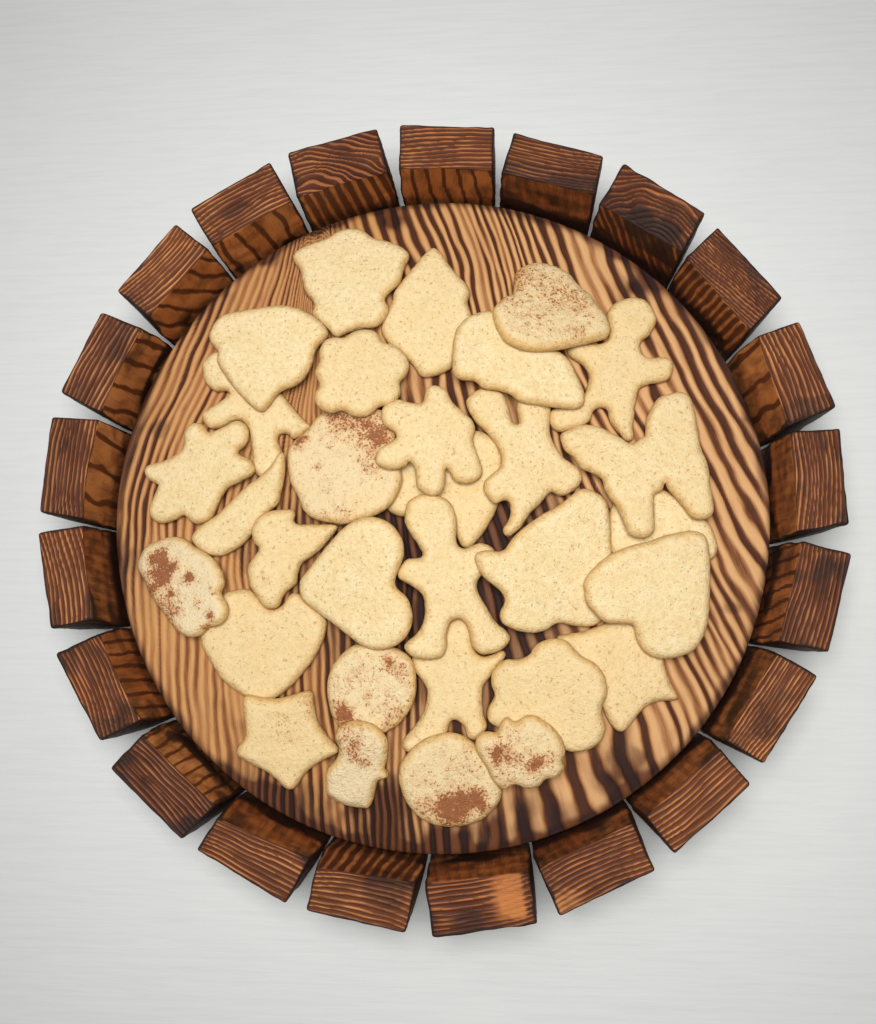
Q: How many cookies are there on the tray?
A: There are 31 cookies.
